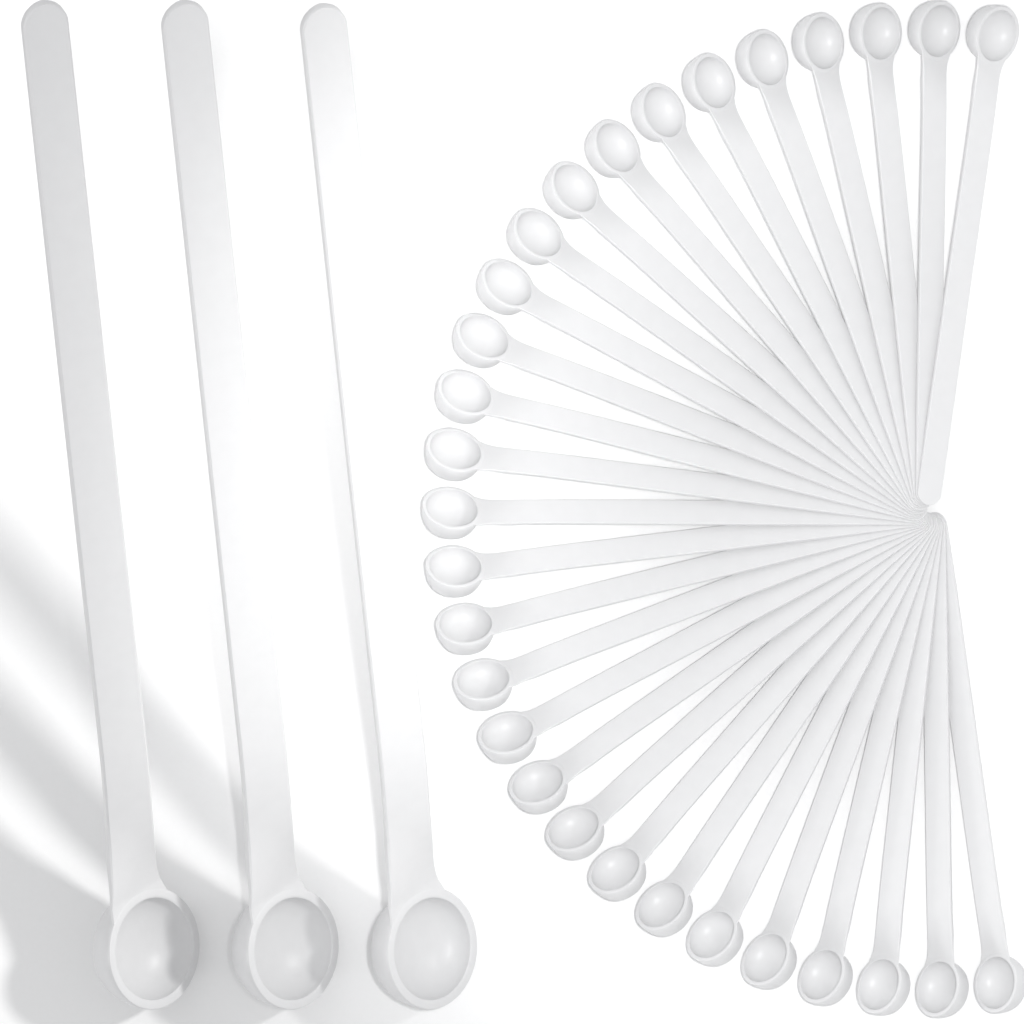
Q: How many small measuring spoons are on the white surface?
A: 29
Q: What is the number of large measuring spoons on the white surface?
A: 3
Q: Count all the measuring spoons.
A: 32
